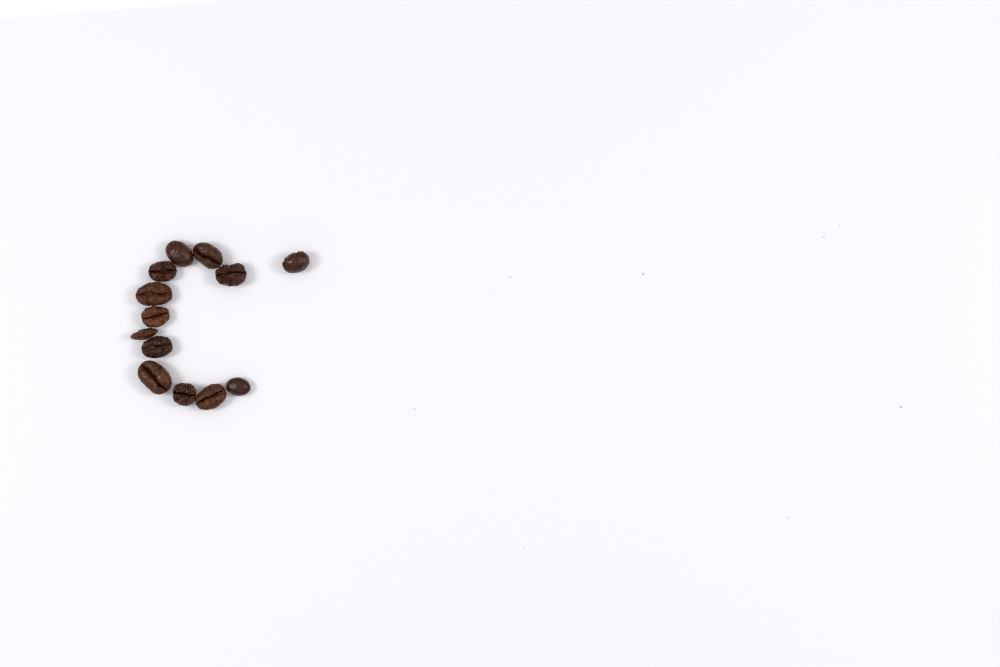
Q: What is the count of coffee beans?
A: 13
